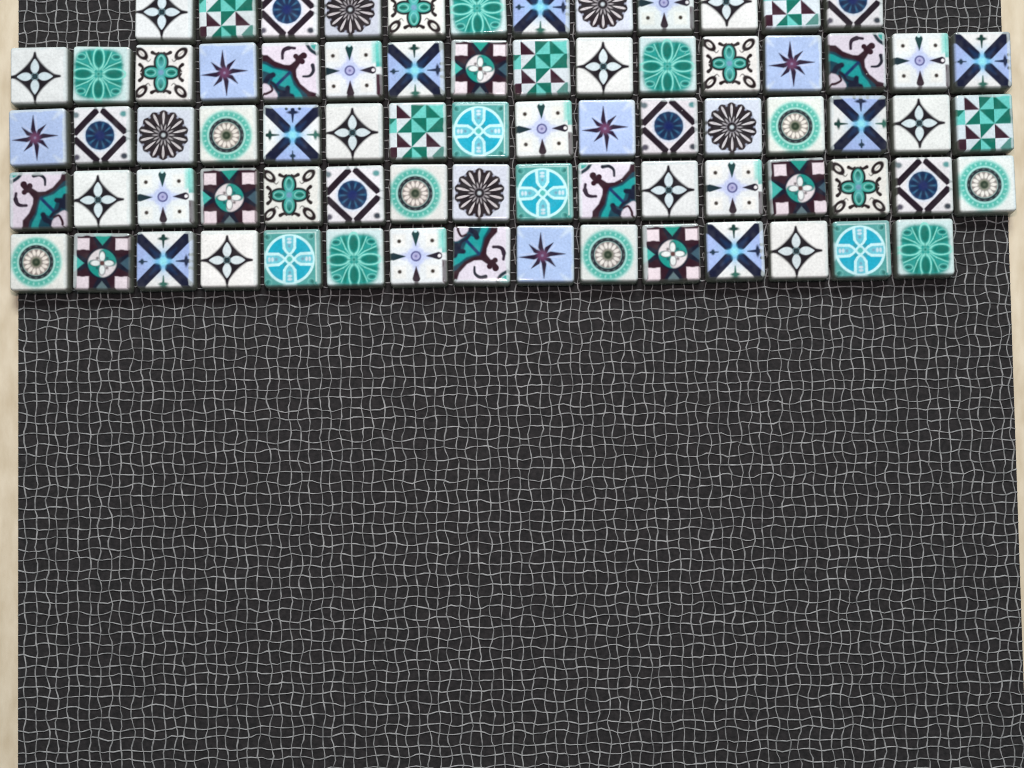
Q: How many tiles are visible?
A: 75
